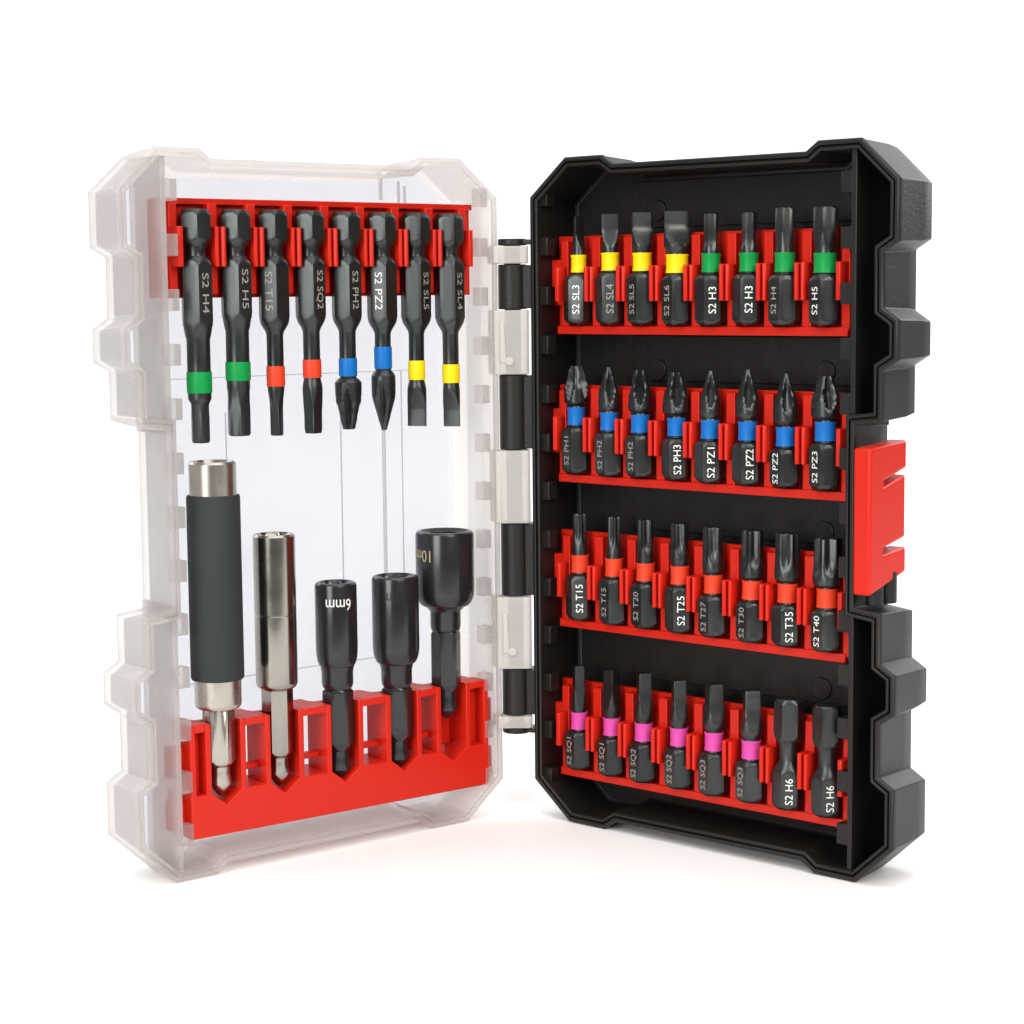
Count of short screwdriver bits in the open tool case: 32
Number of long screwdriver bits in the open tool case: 8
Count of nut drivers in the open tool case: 3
